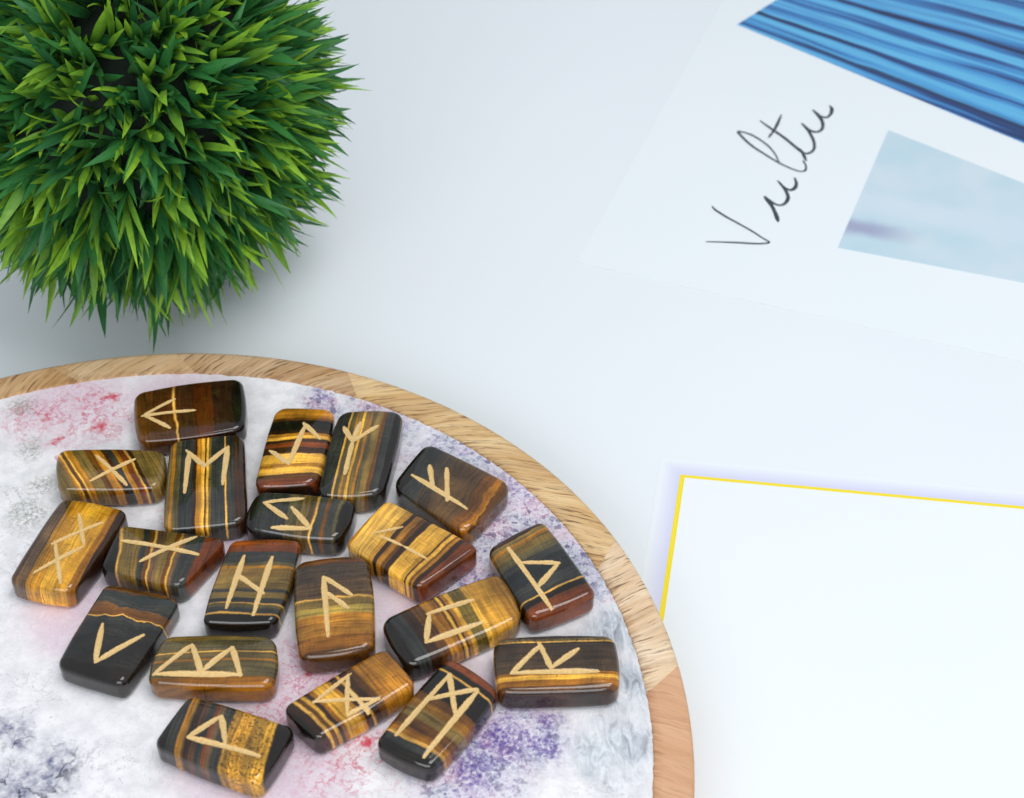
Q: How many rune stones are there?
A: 20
